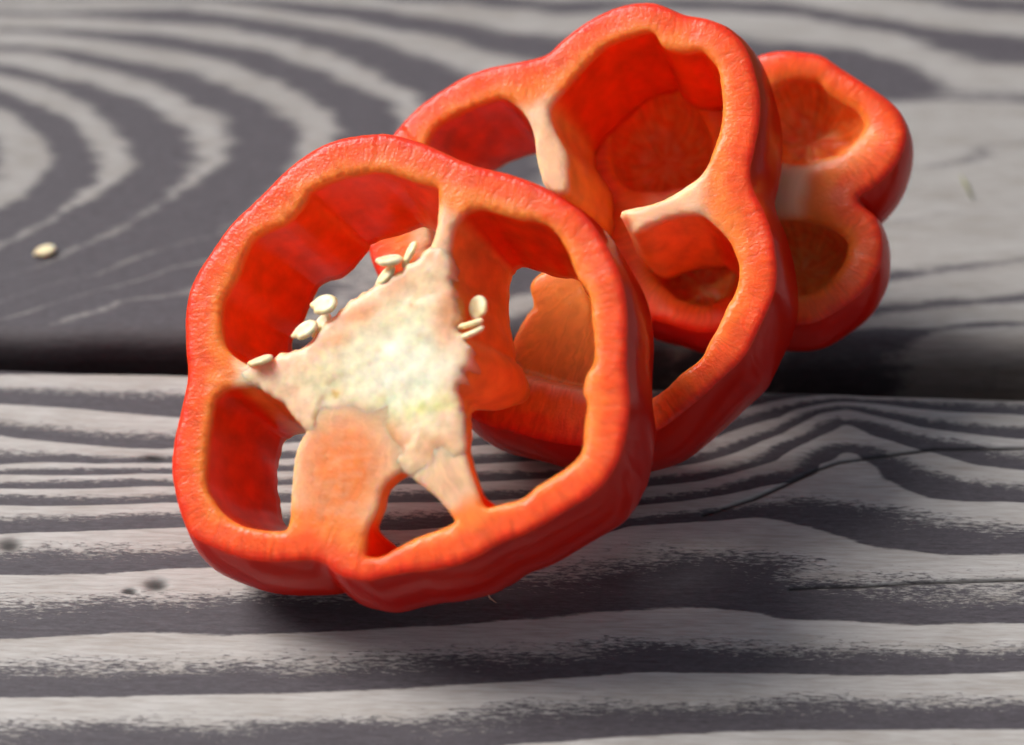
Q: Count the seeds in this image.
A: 11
